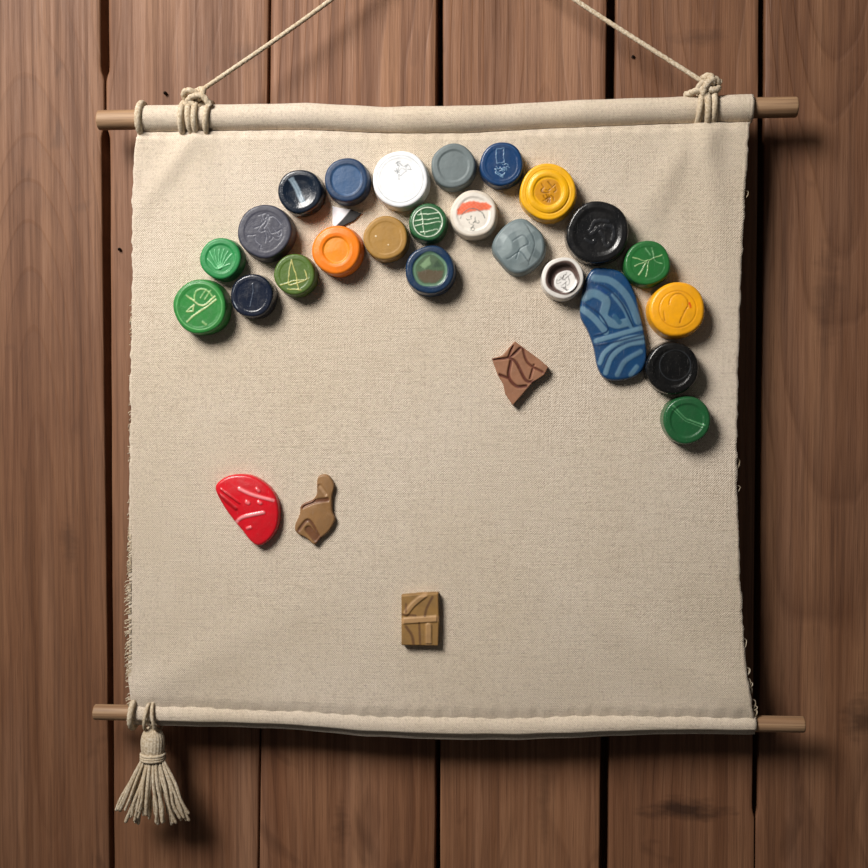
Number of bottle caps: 23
